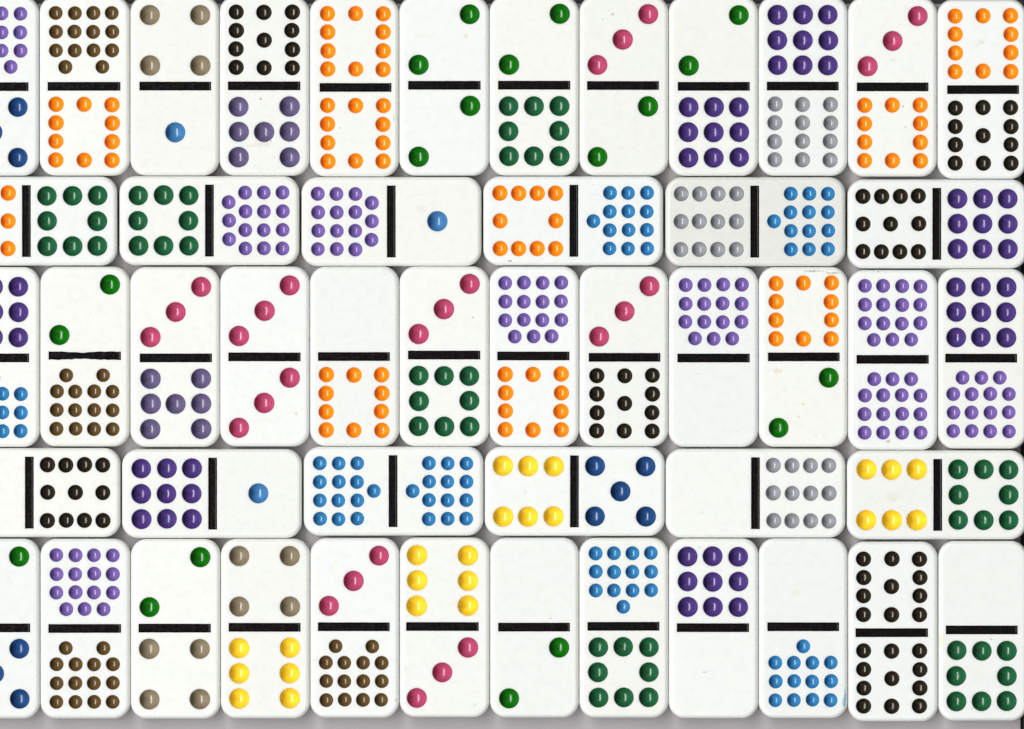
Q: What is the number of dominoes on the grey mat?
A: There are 48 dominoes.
